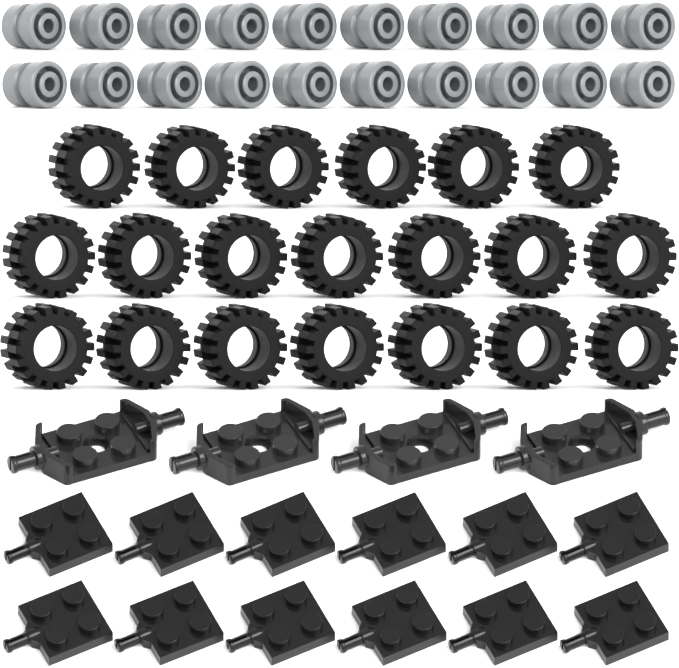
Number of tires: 20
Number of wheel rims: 20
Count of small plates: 12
